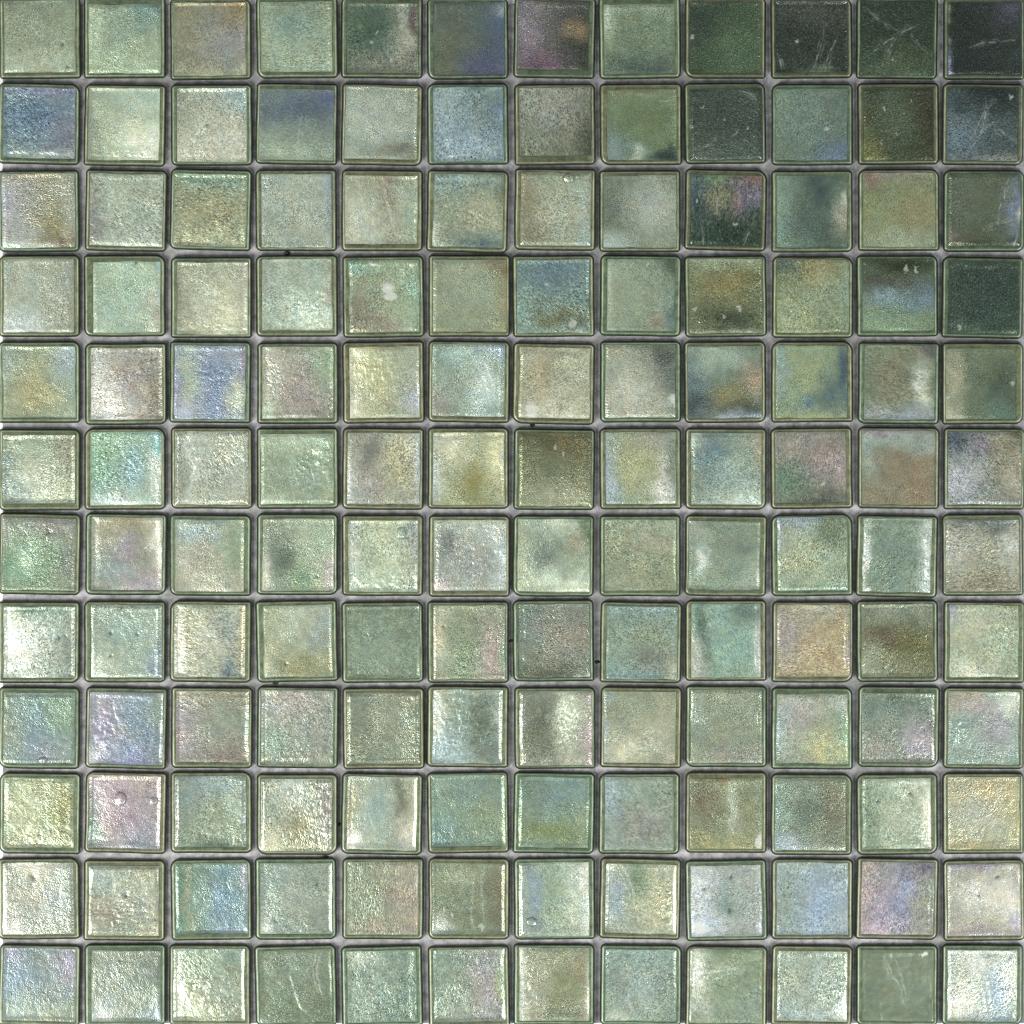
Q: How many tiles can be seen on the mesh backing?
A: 144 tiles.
